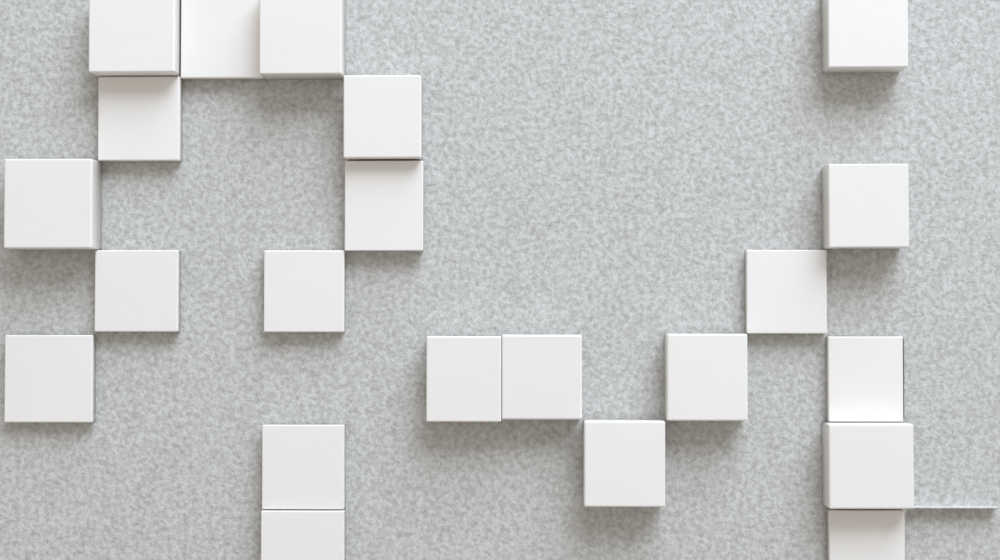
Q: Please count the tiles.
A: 22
